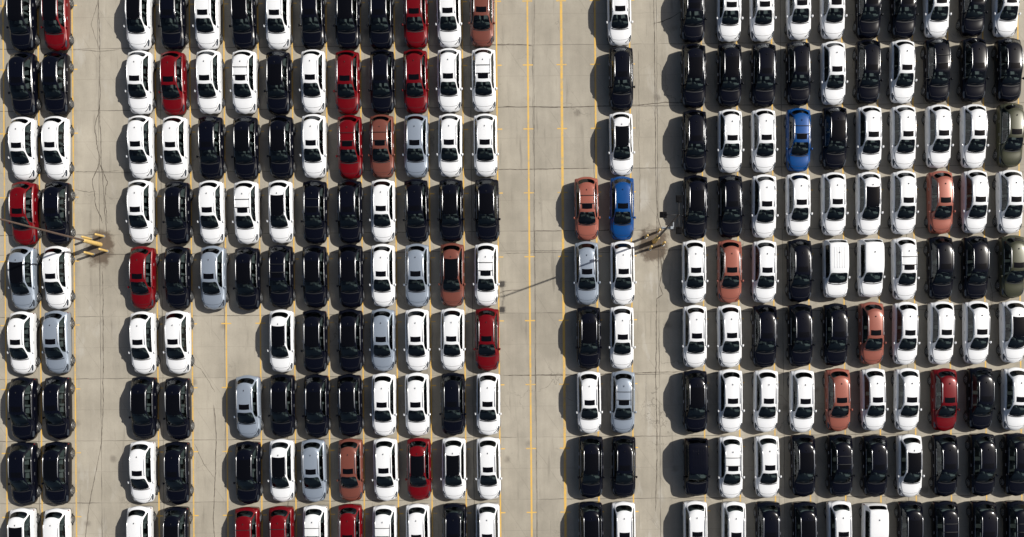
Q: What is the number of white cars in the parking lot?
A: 97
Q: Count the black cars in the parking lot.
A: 83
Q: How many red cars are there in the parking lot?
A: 14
